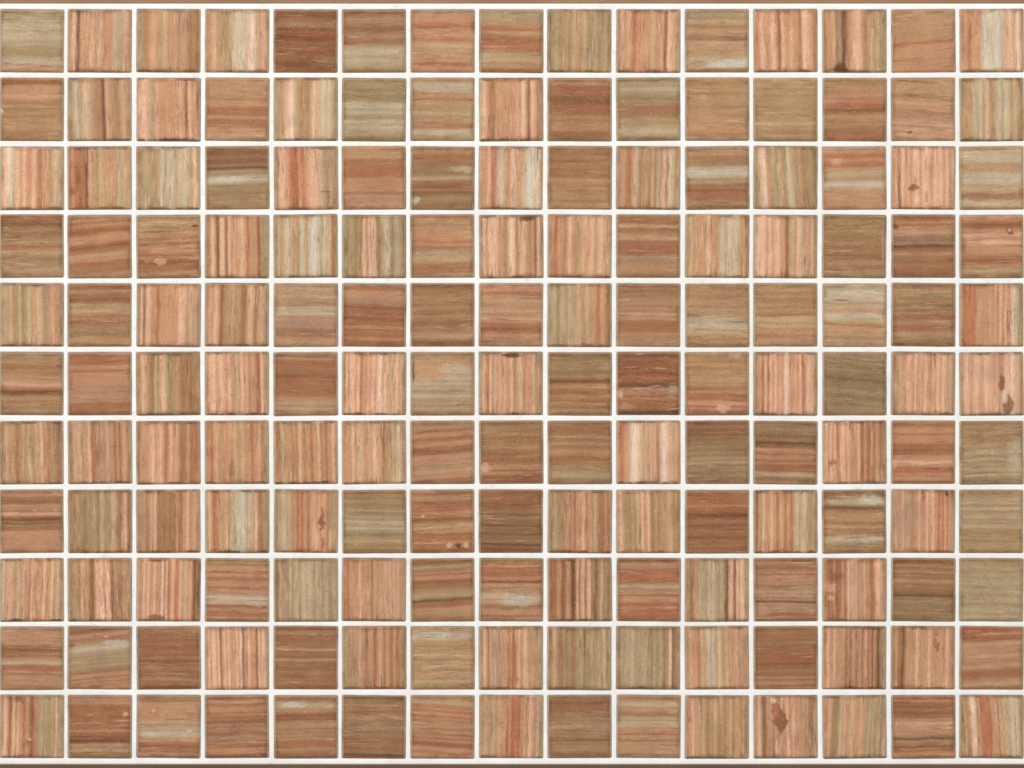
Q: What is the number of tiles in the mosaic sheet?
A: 165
